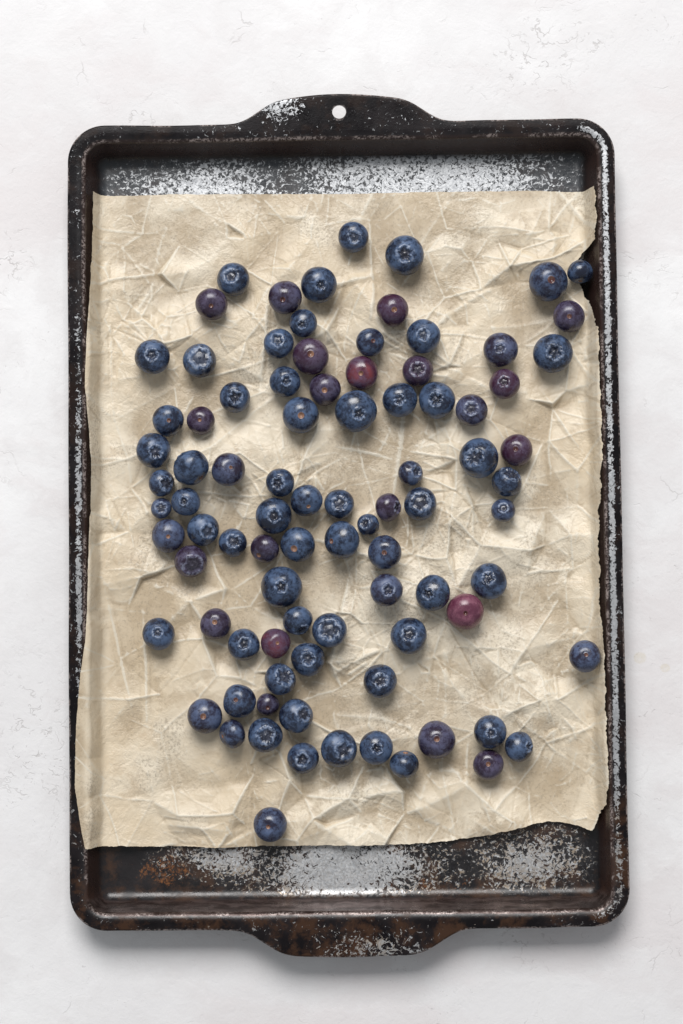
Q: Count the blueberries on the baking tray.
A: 89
